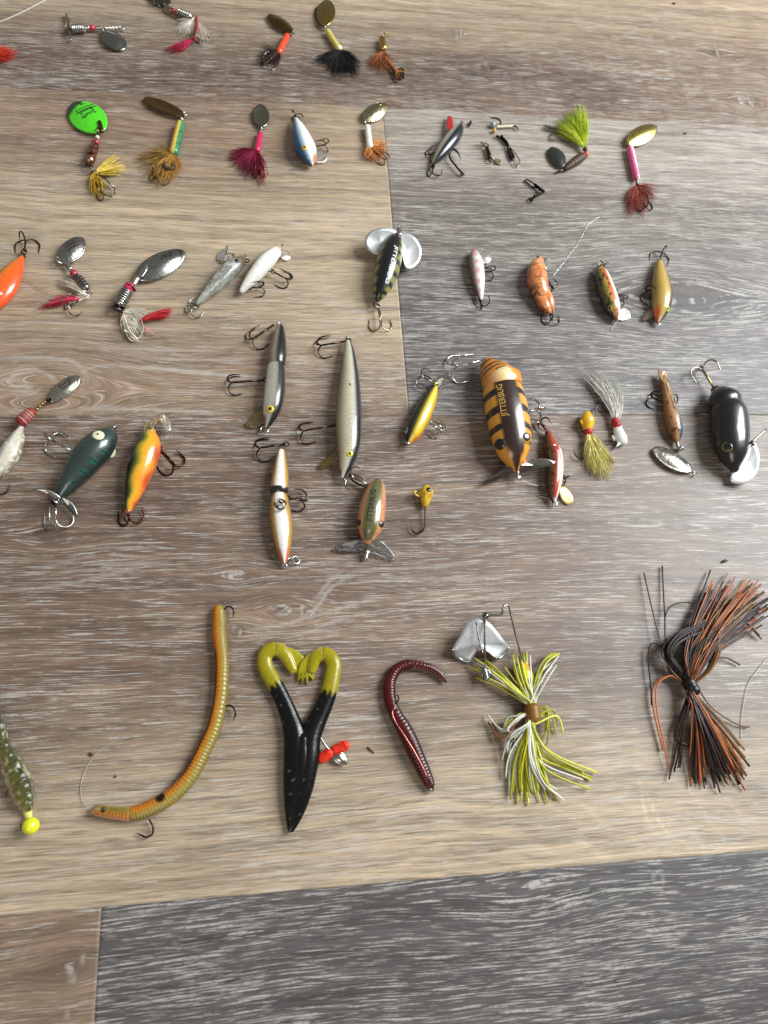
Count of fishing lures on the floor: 46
